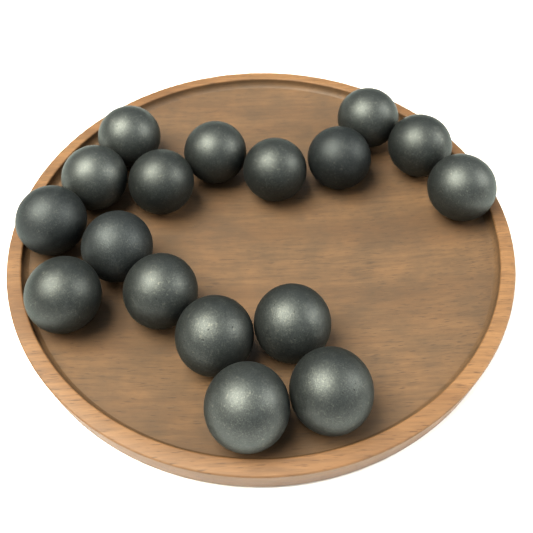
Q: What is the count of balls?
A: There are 17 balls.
